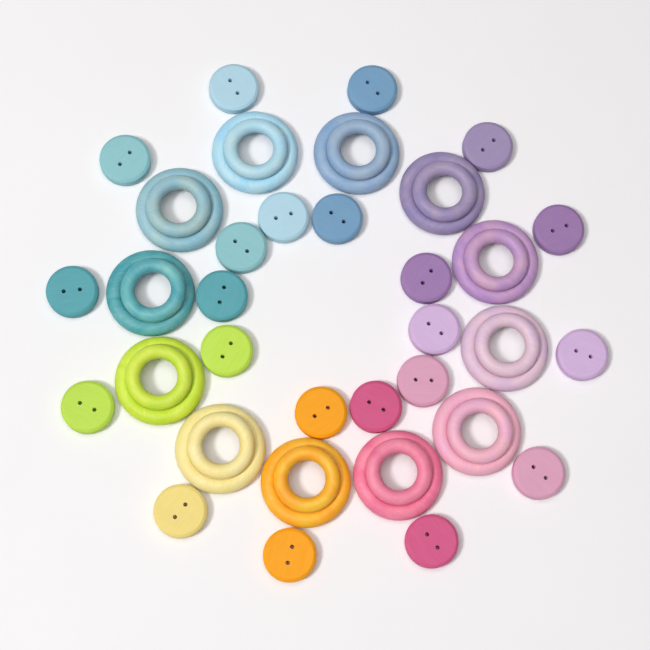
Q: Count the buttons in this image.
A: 22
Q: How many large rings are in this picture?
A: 12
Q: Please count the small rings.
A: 12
